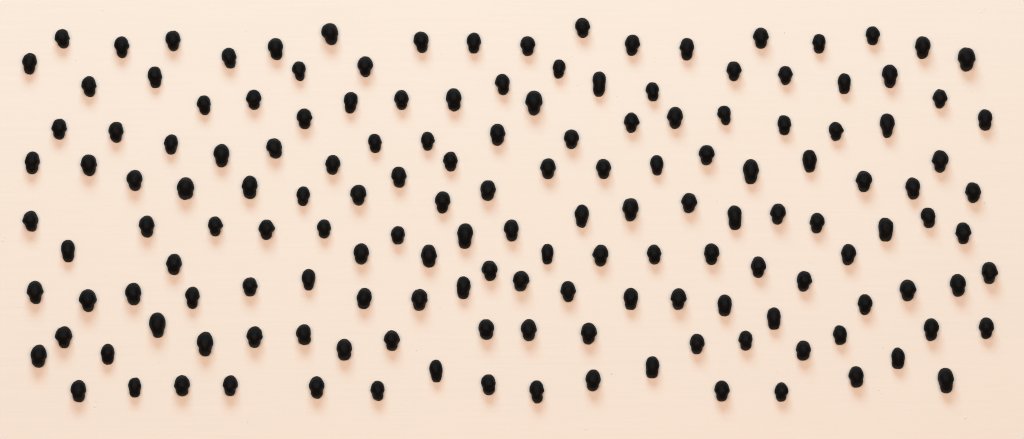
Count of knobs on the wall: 158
